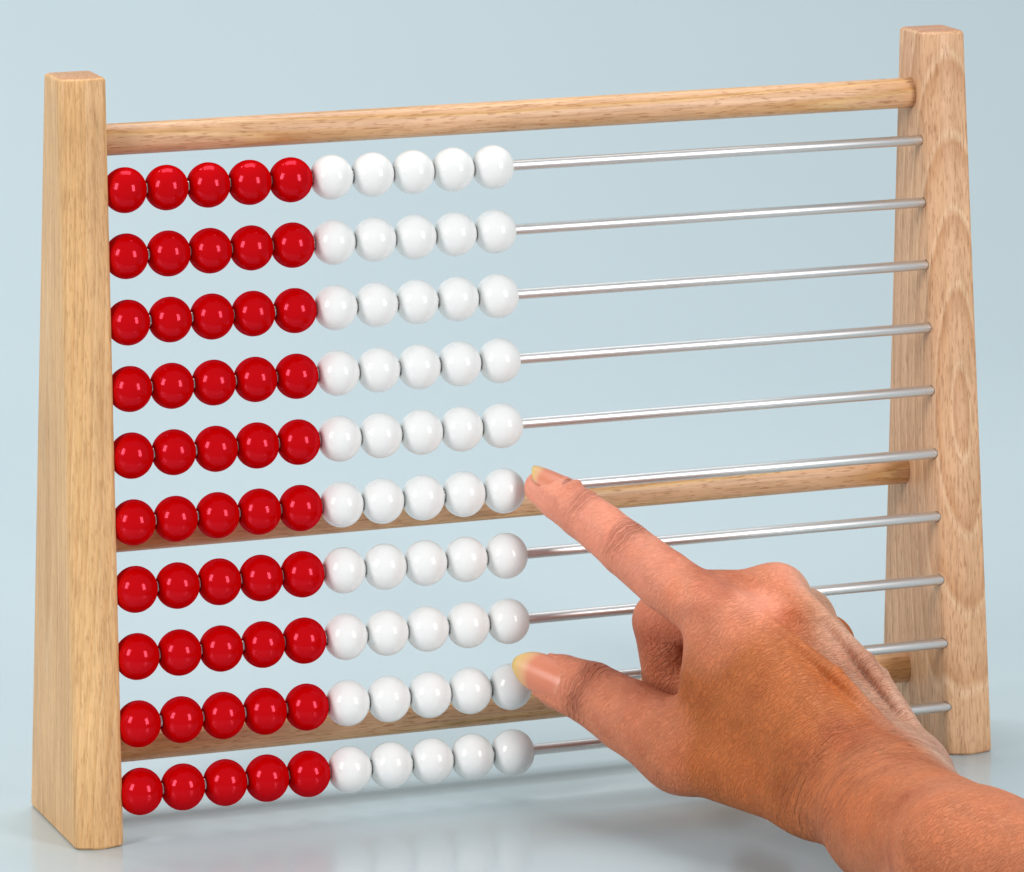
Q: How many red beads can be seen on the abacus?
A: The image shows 50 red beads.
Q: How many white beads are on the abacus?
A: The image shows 50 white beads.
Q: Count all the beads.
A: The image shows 100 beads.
